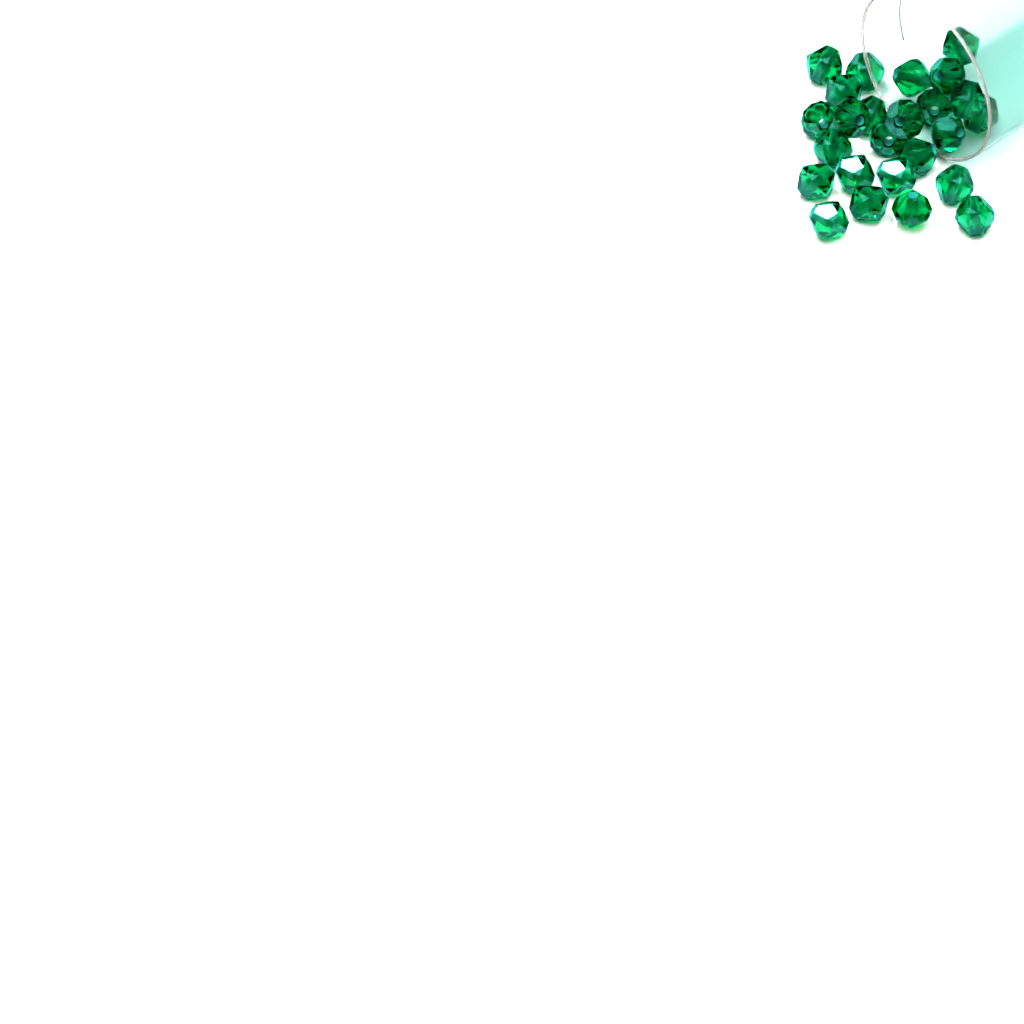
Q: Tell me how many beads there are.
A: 25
